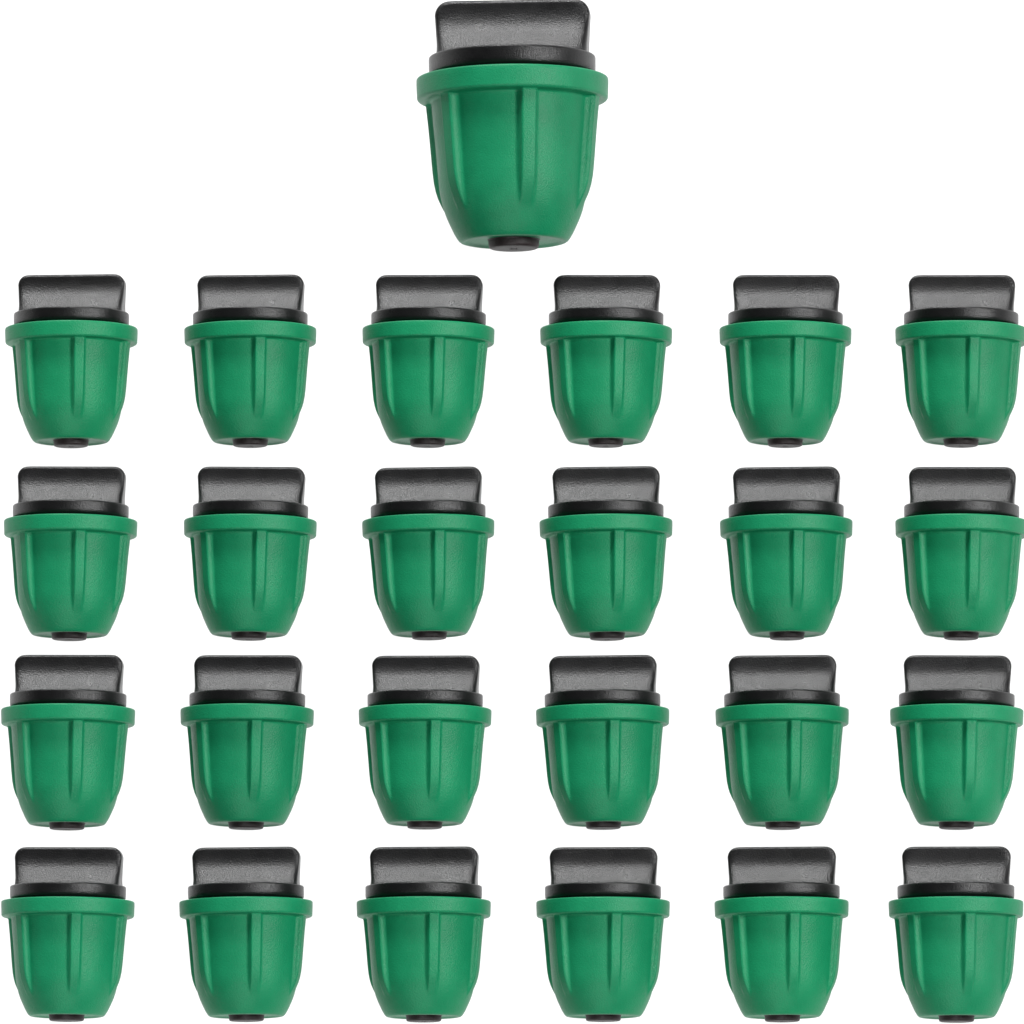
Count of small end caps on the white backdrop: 24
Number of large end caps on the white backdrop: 1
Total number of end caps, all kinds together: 25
